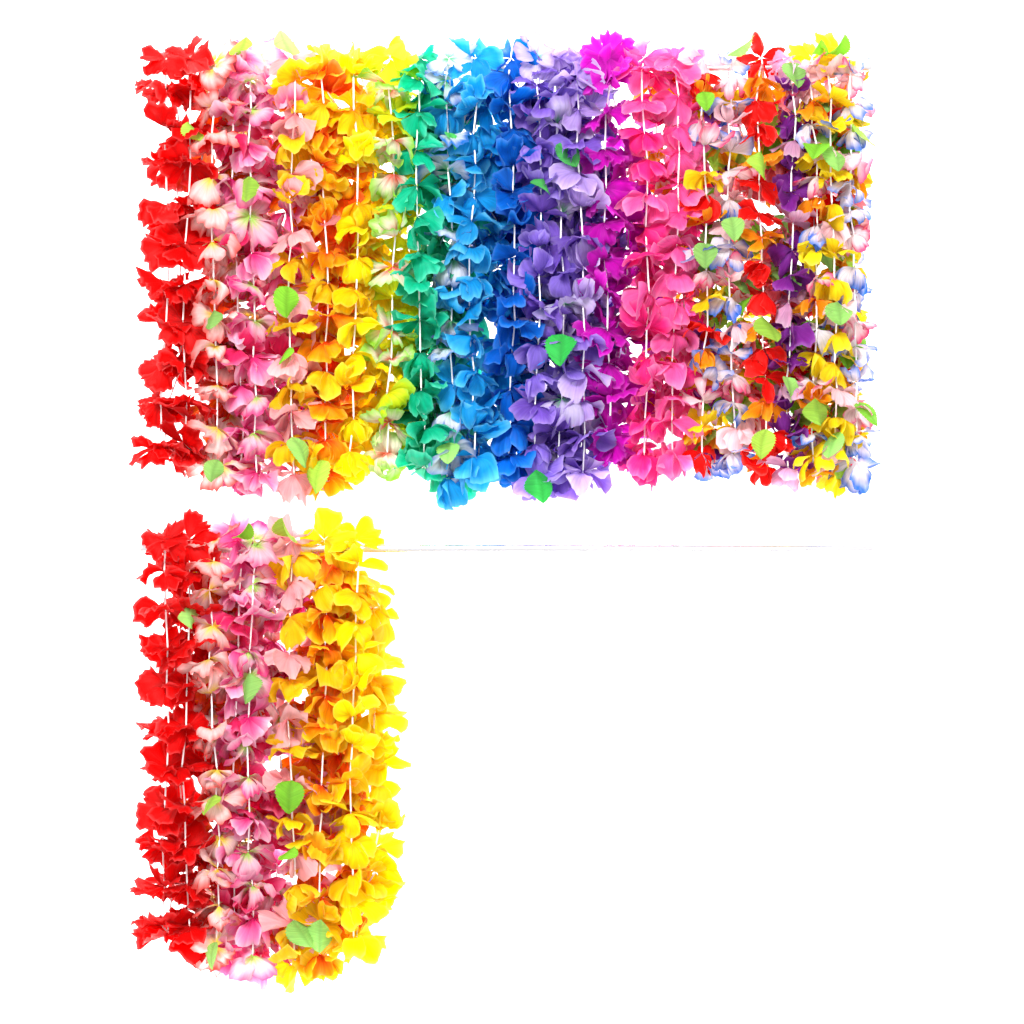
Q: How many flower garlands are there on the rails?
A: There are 34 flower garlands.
